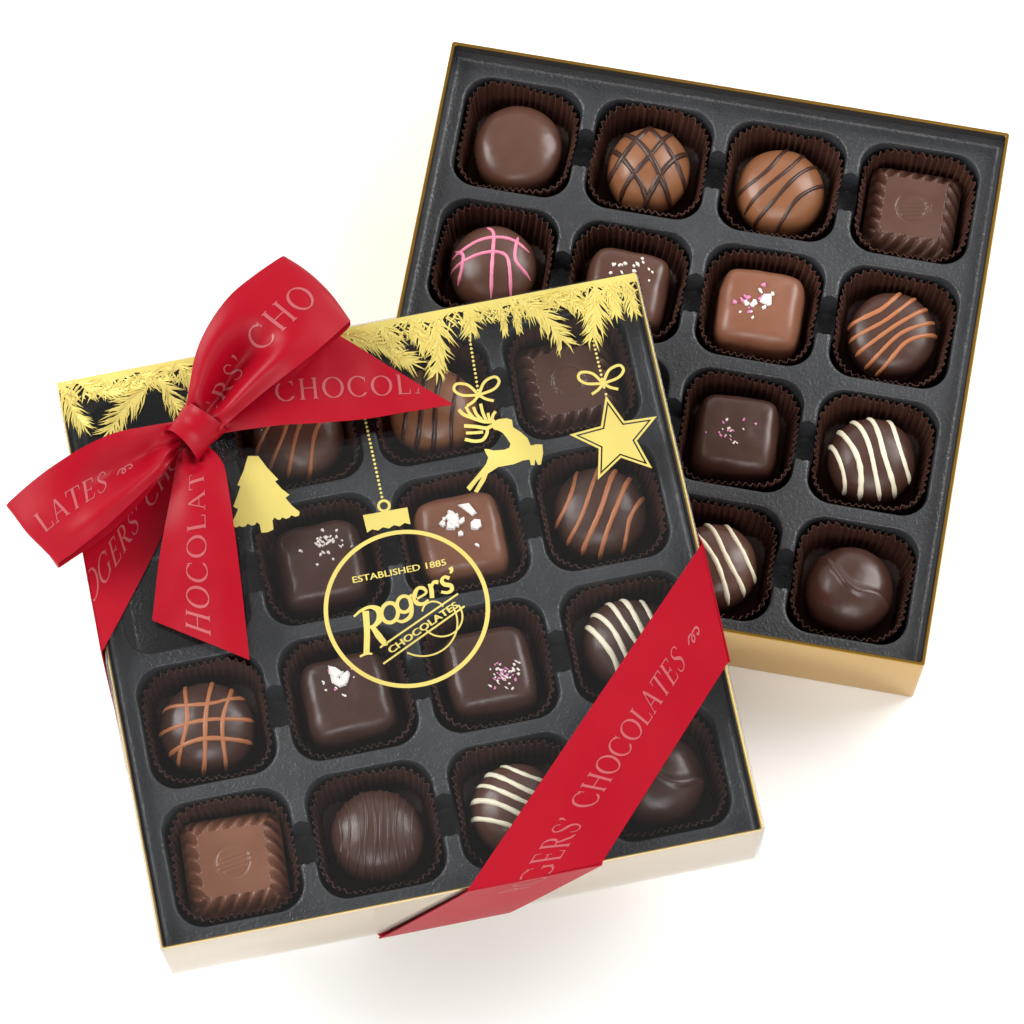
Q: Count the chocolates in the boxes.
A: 26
